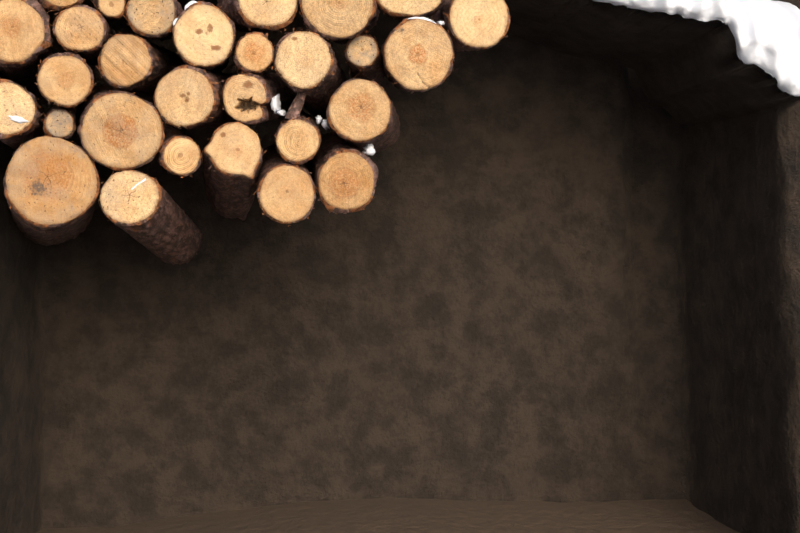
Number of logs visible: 29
